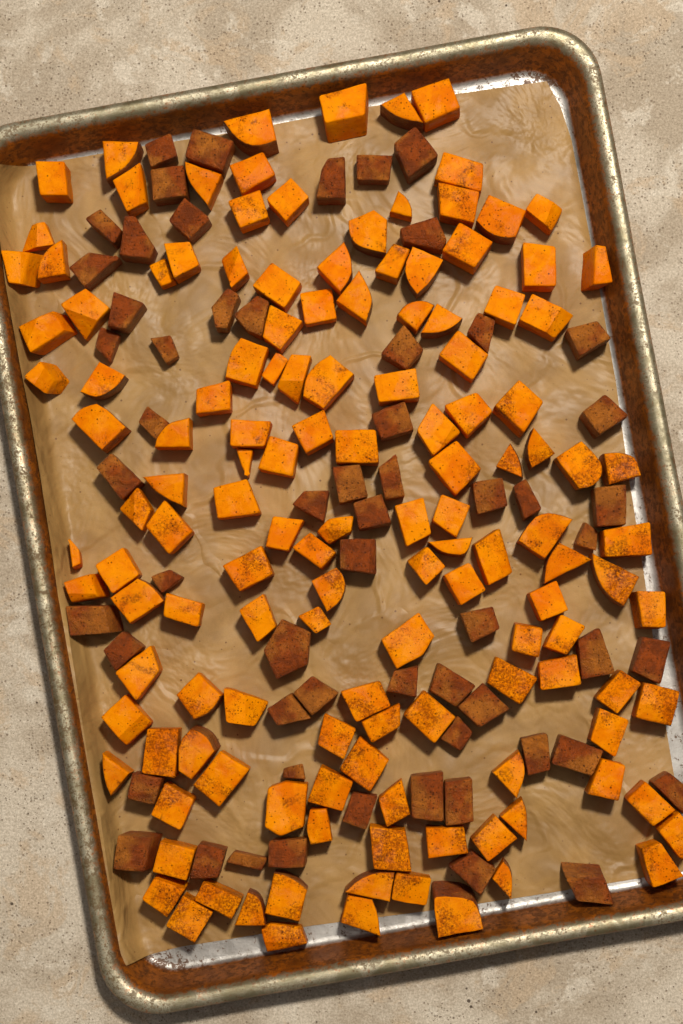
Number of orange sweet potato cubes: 97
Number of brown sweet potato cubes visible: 59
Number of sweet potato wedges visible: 41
